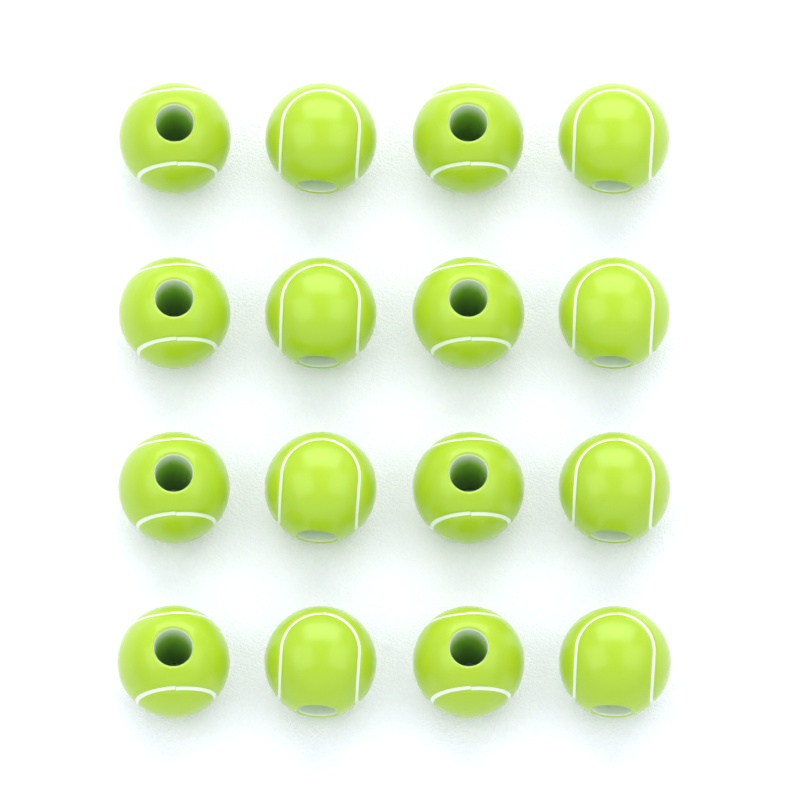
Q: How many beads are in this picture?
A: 16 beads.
